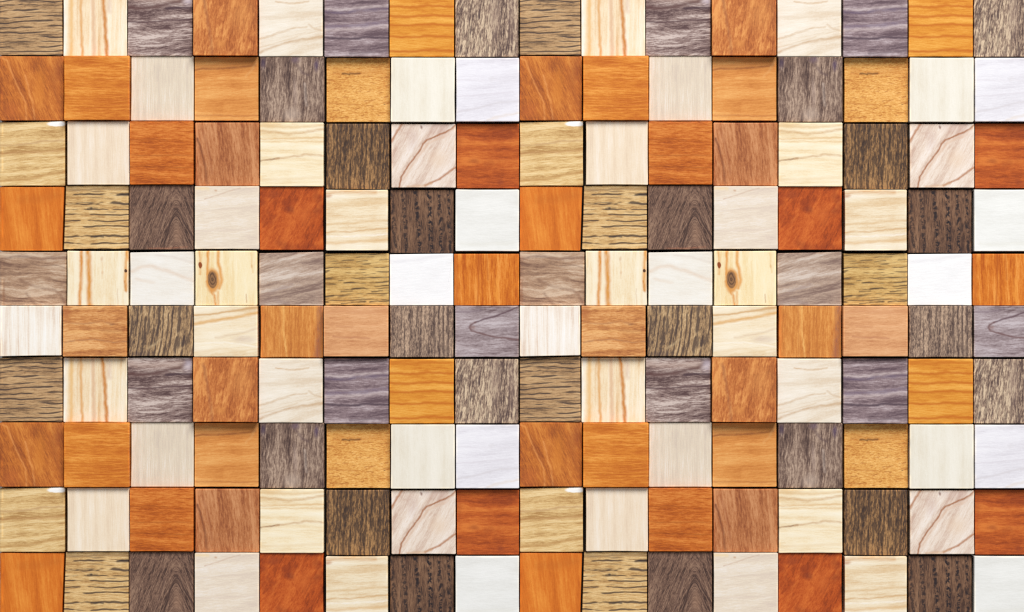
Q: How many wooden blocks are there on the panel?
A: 160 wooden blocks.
